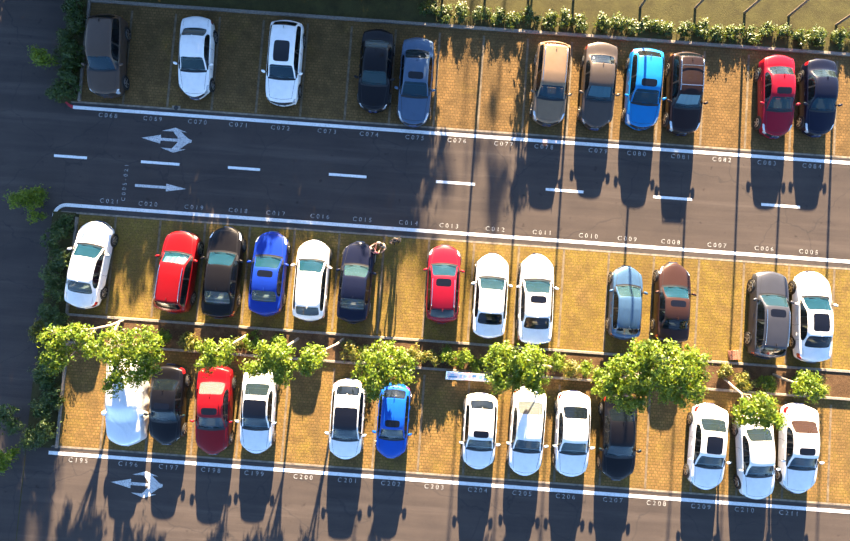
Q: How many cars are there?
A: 37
